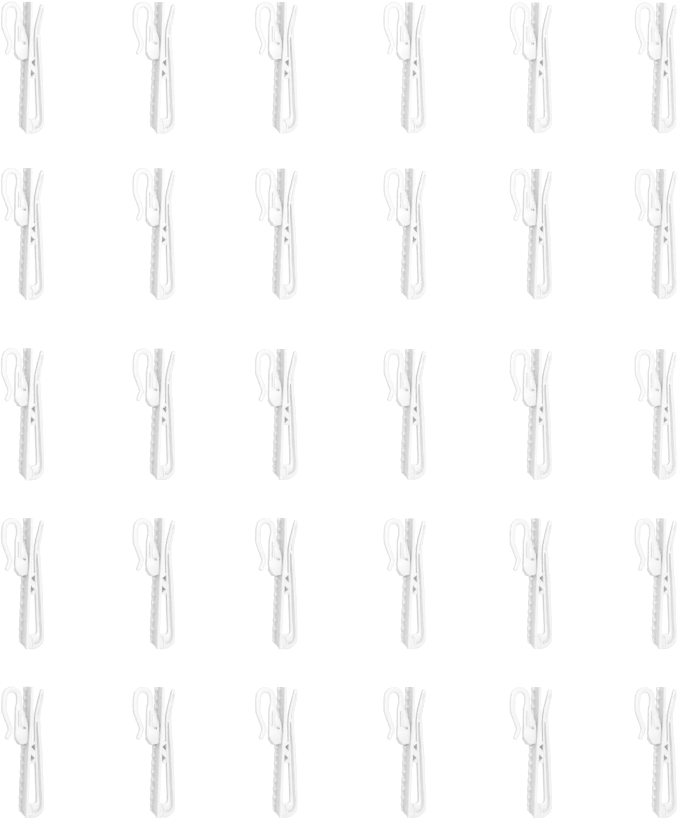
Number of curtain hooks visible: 30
